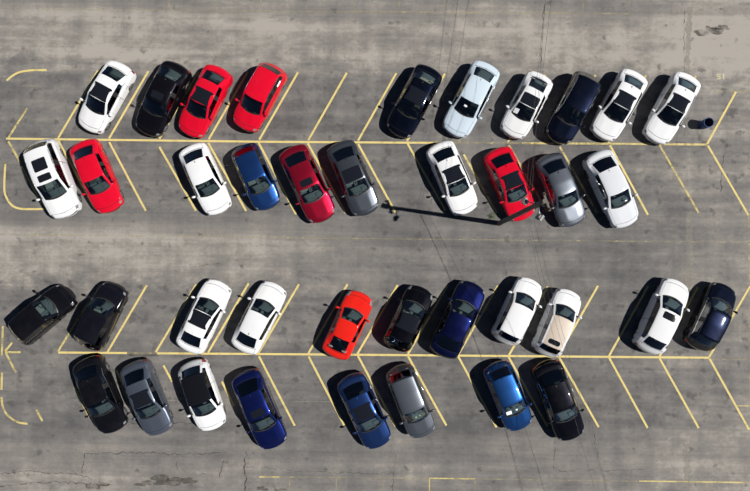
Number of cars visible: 39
